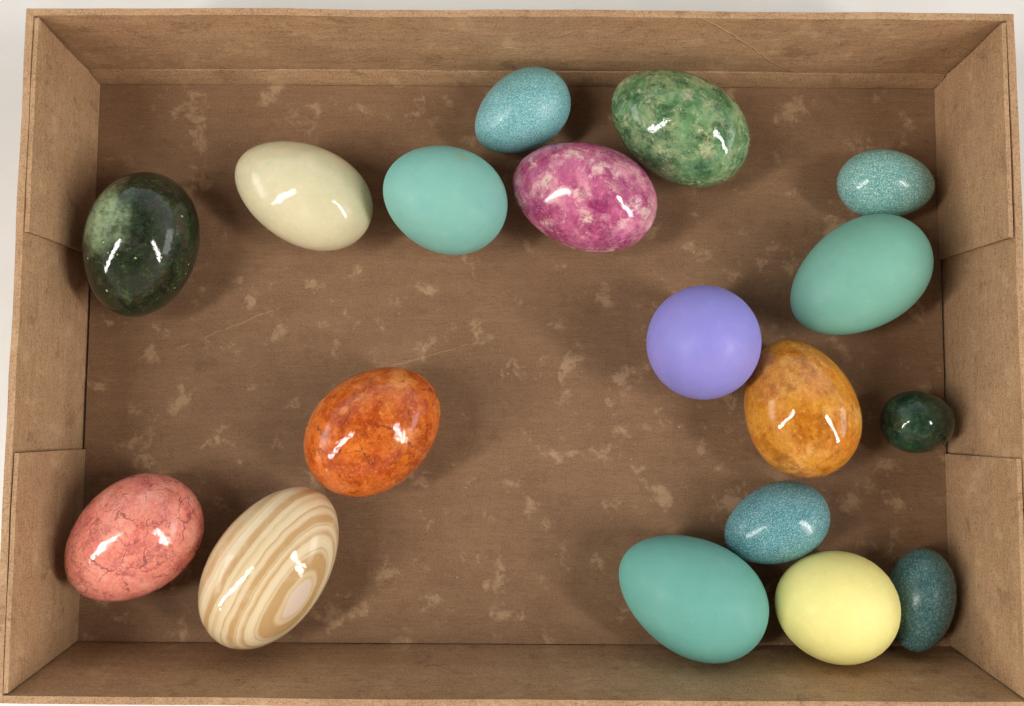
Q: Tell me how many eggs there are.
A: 18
